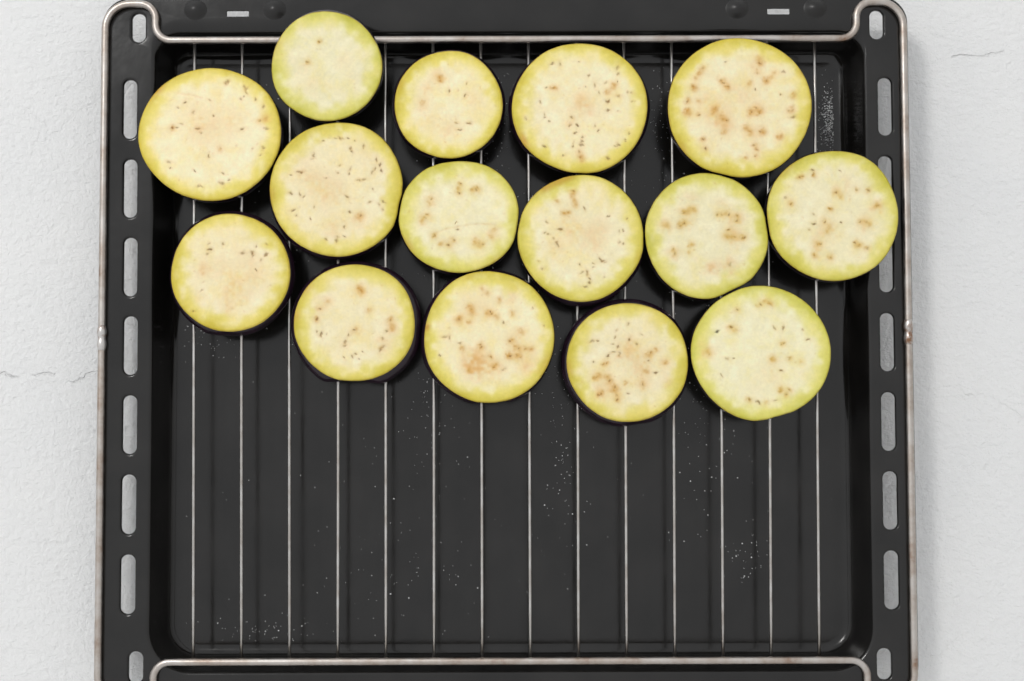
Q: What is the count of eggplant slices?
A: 15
